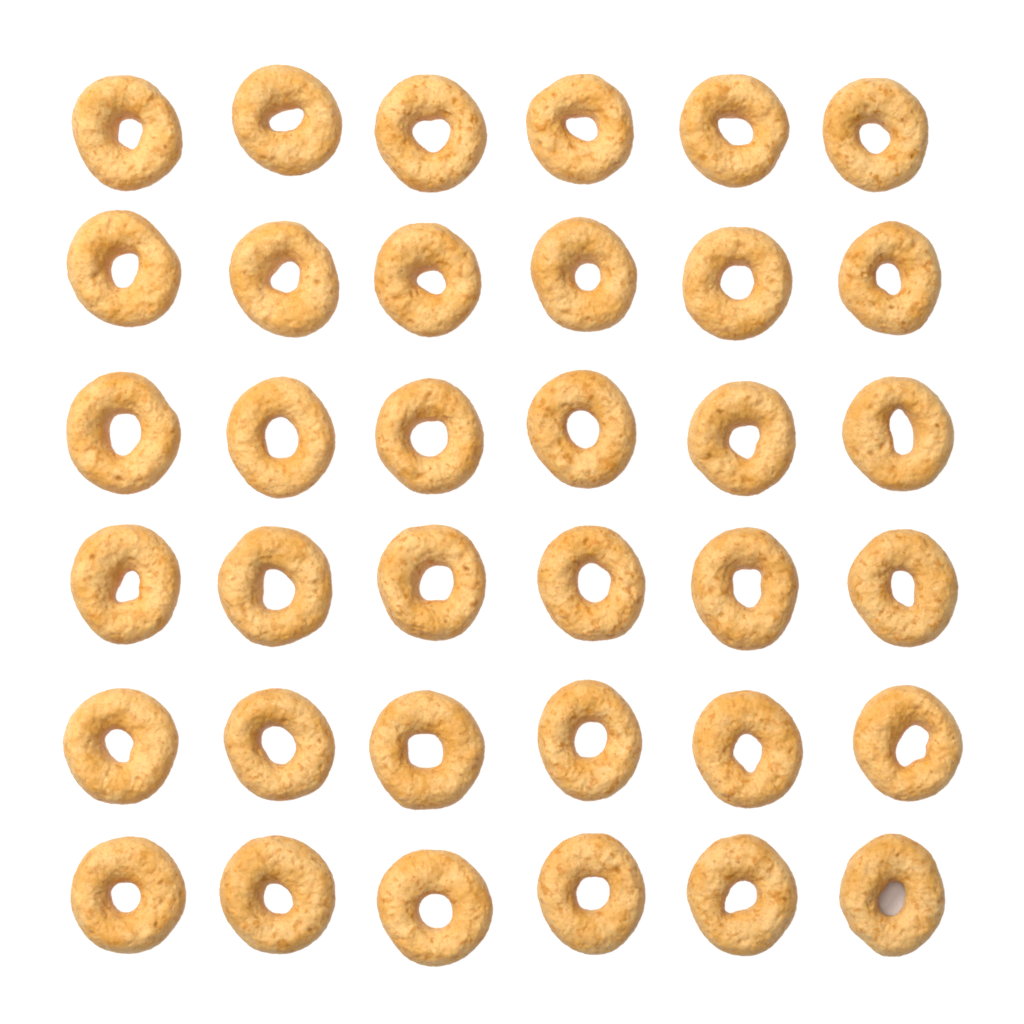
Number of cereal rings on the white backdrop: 36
